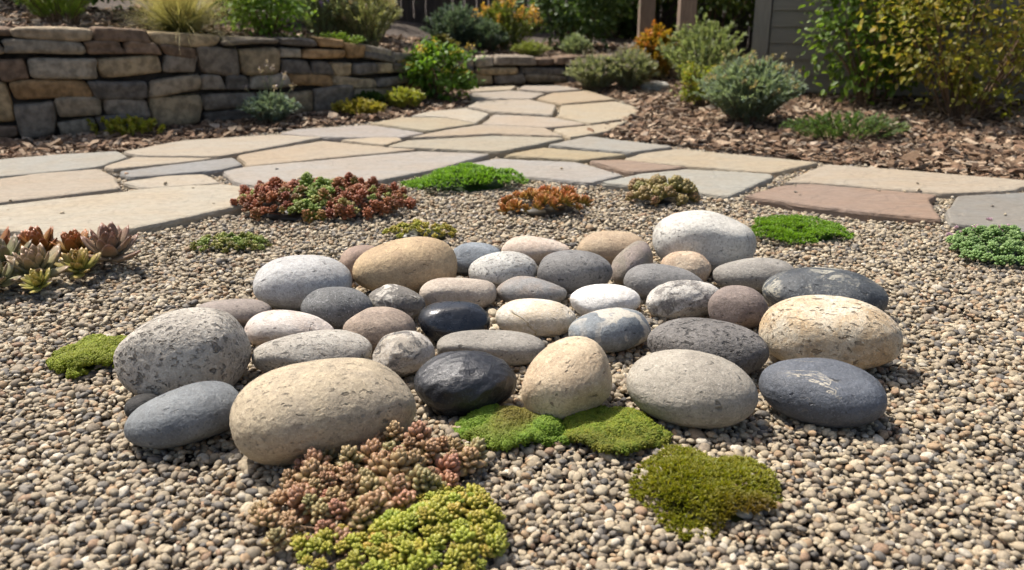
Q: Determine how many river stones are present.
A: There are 40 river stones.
